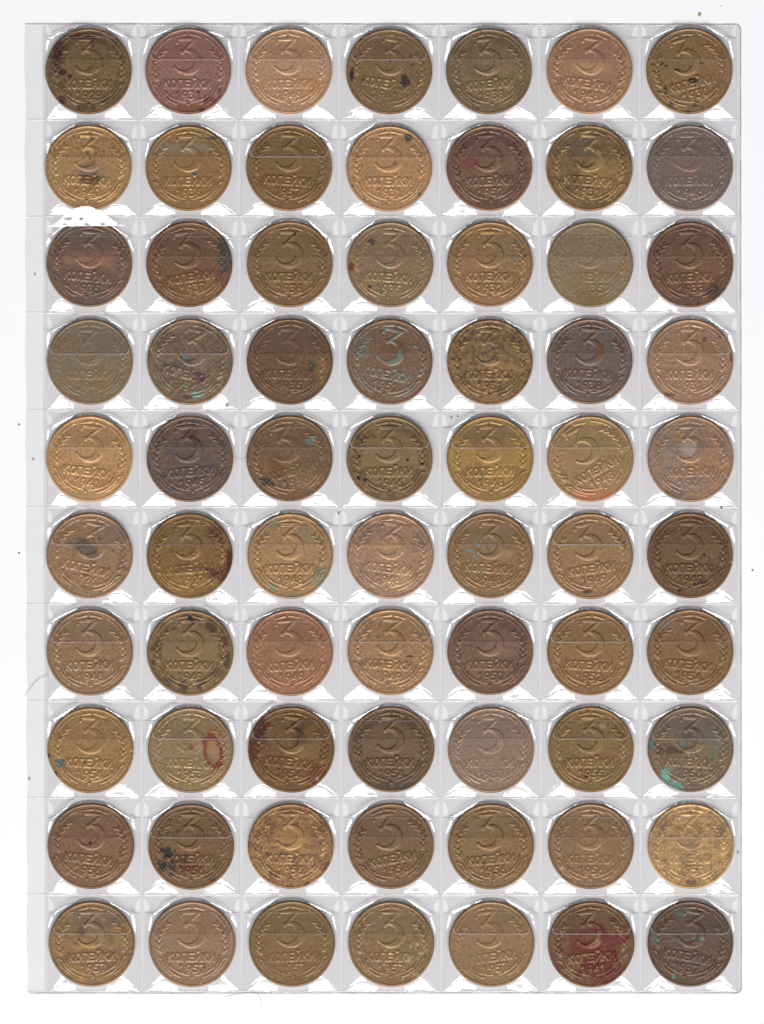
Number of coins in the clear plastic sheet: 70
